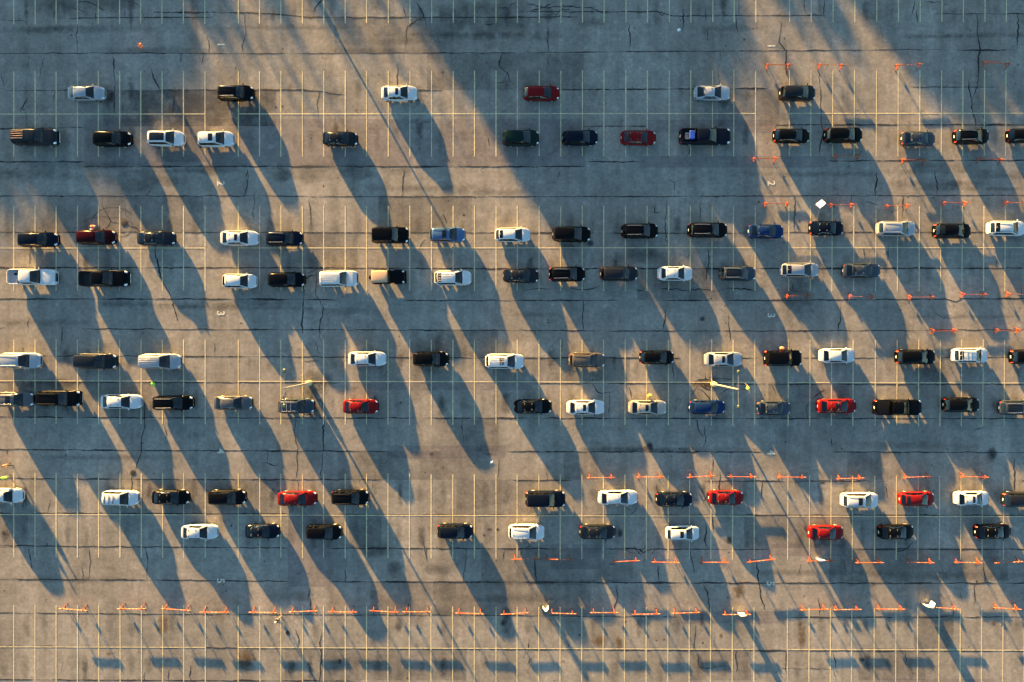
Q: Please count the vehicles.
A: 104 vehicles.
